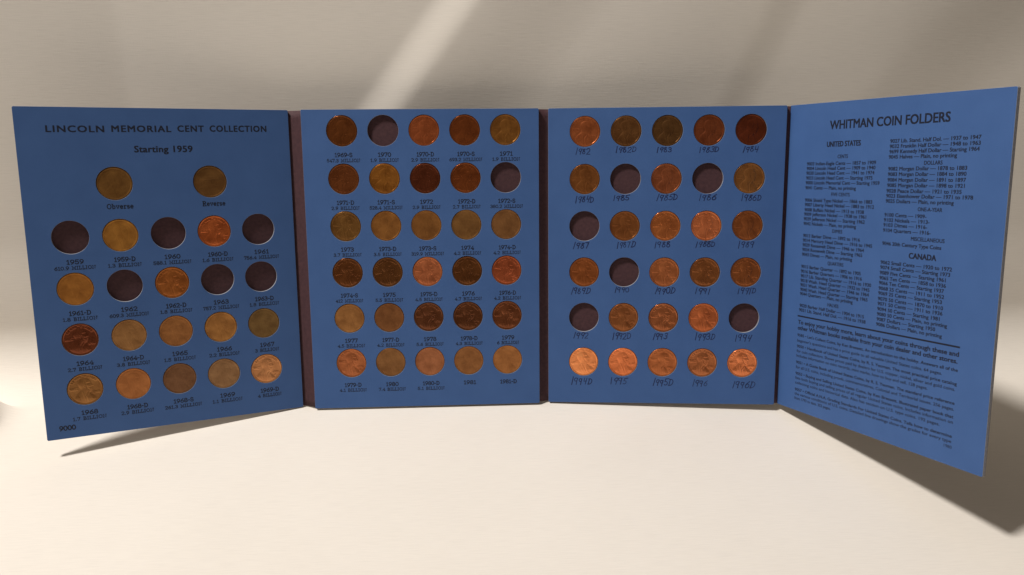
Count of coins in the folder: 68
